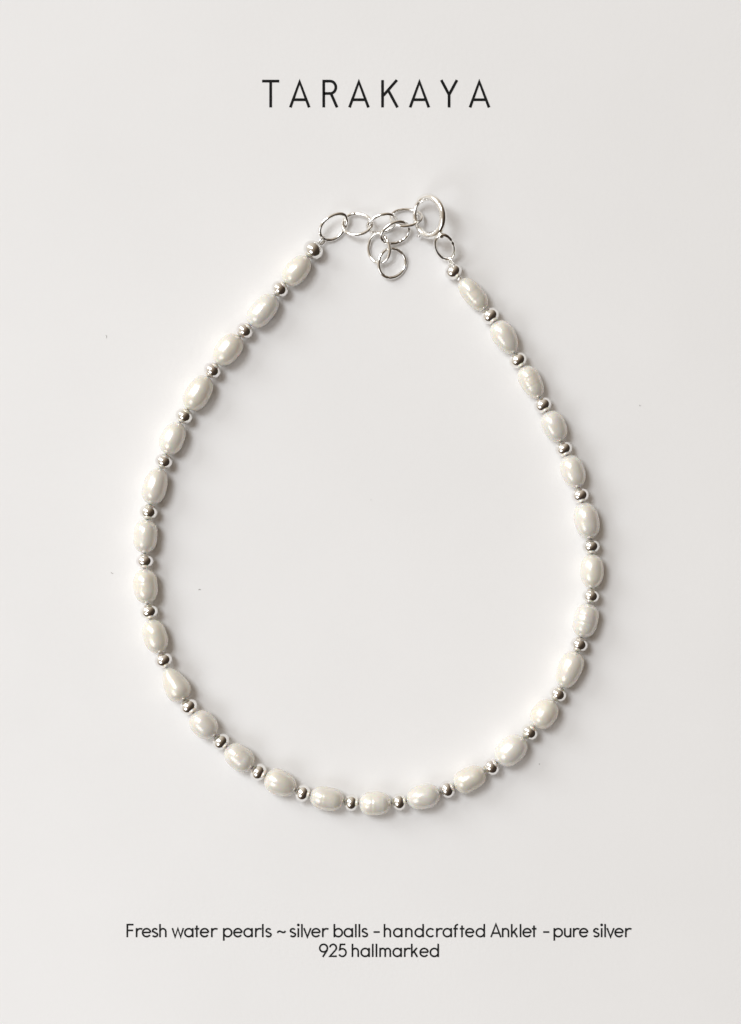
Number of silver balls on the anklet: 29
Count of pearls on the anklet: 28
